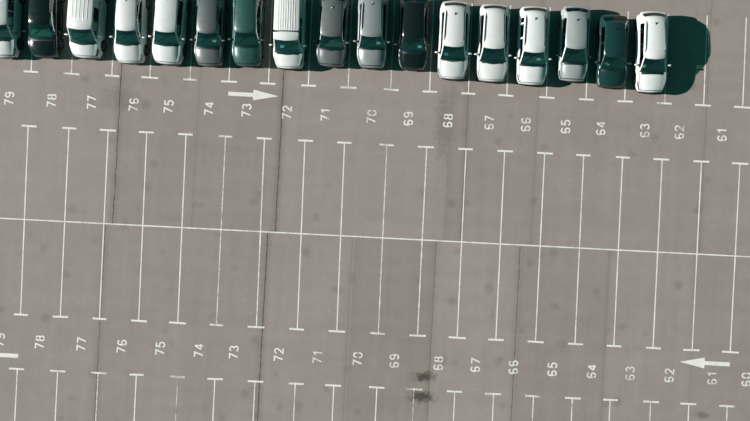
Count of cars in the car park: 17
